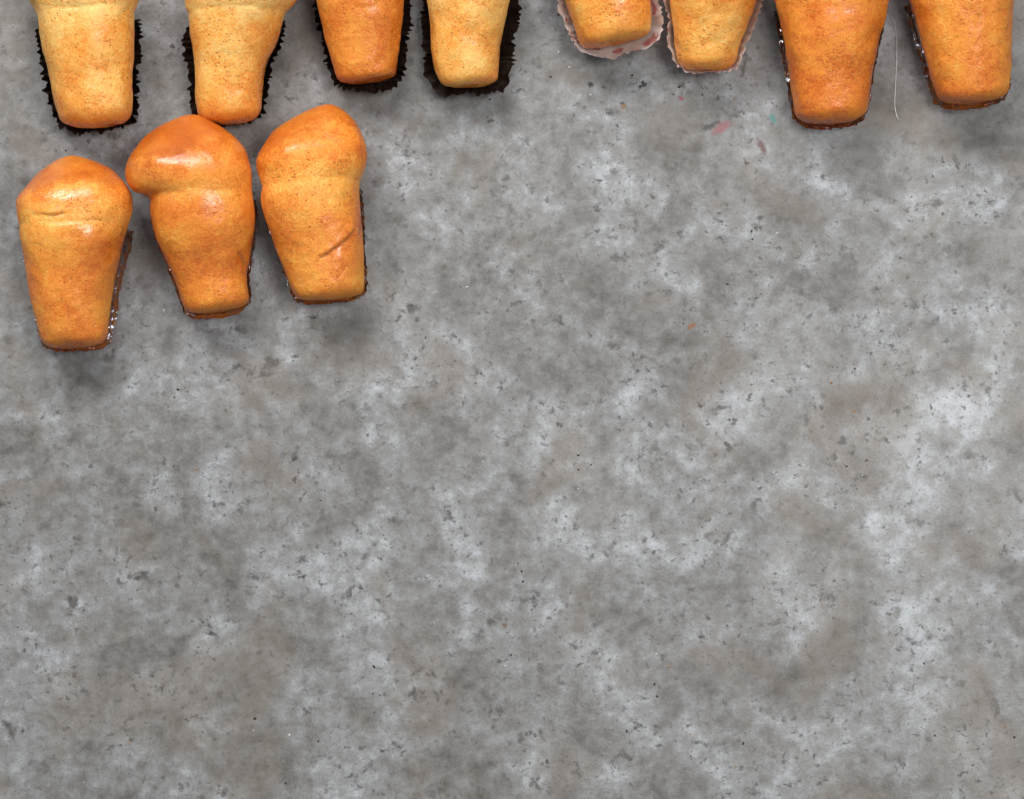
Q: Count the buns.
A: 11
